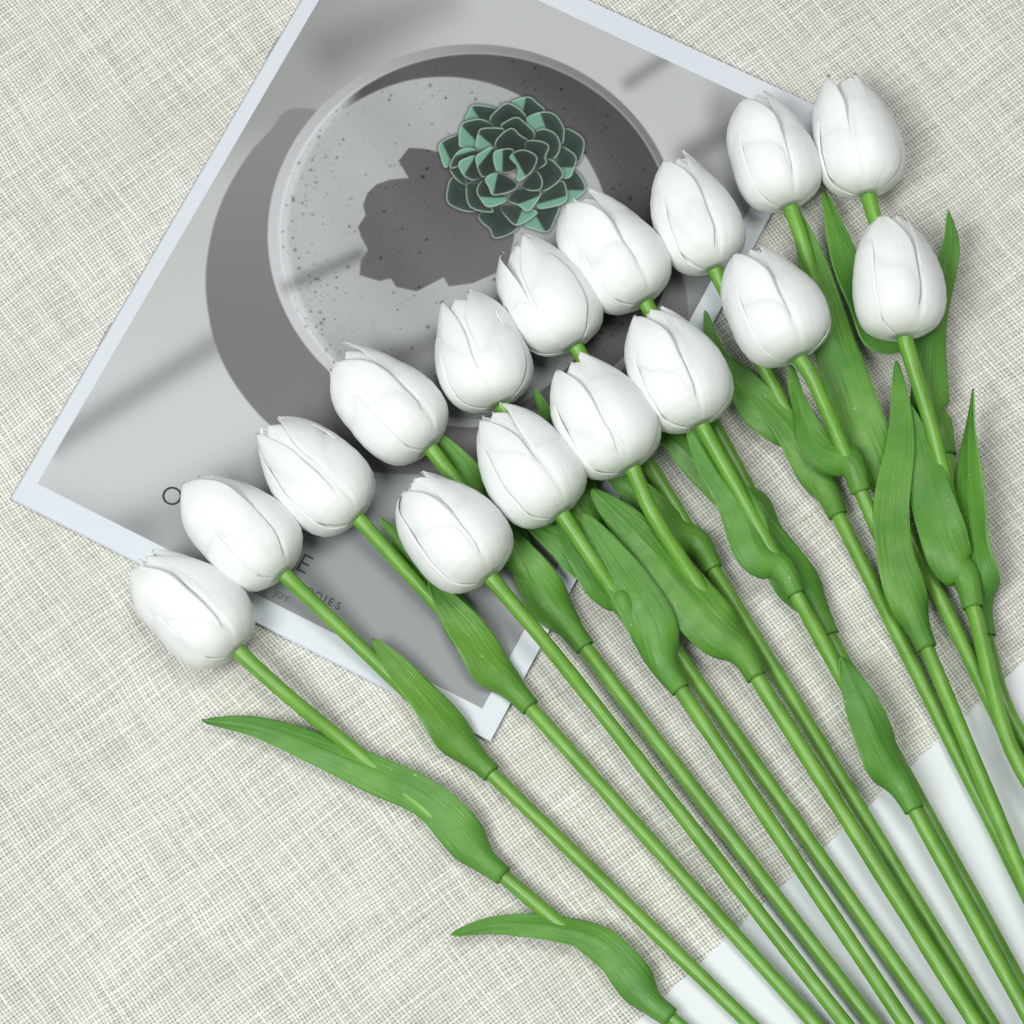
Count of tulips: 16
